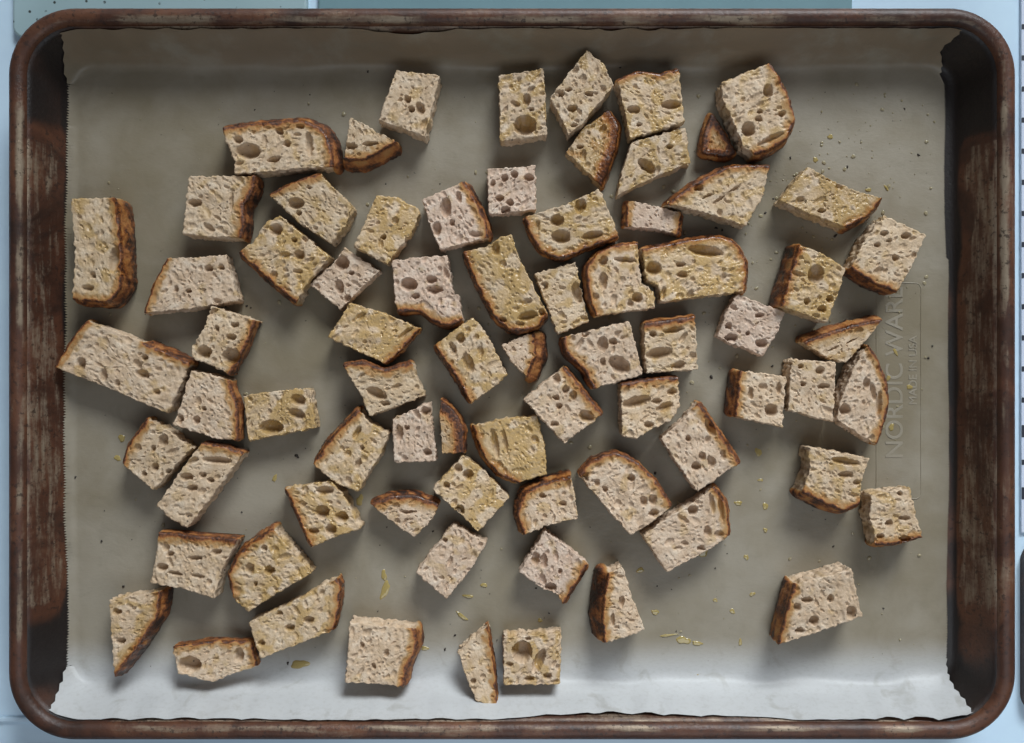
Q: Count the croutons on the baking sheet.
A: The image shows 74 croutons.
